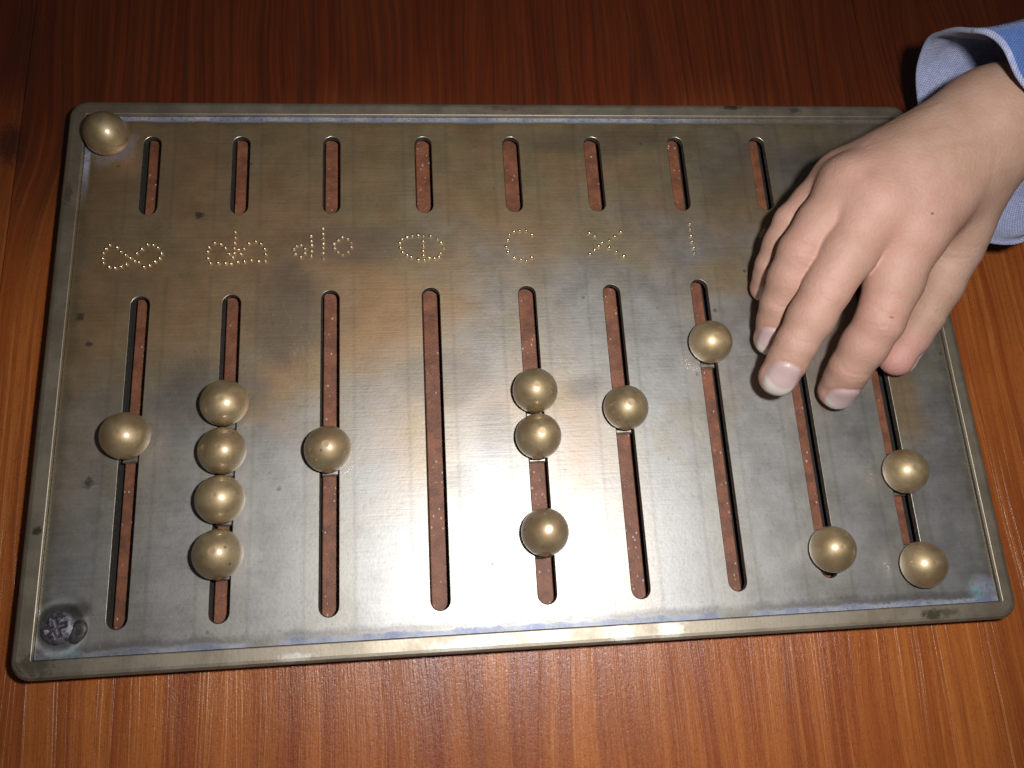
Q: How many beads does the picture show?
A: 15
